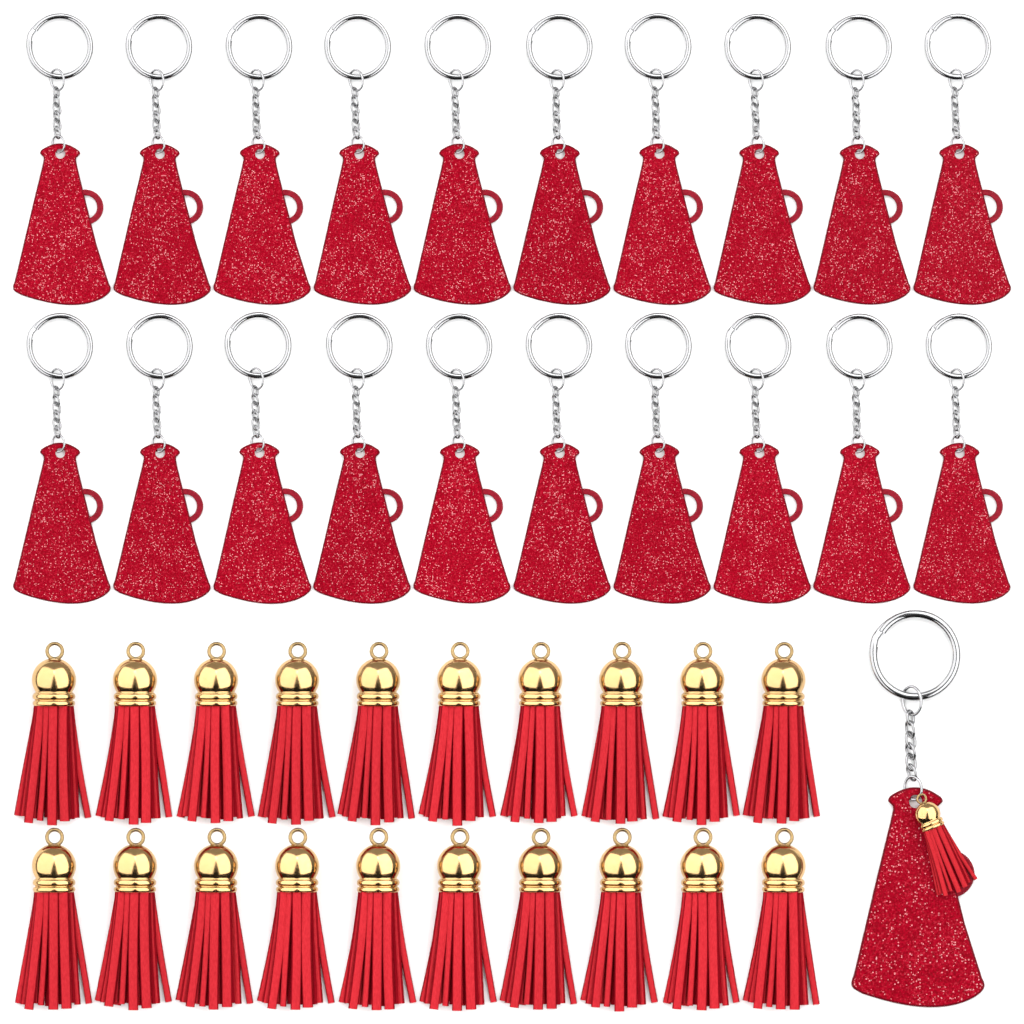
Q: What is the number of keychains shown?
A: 21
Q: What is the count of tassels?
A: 21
